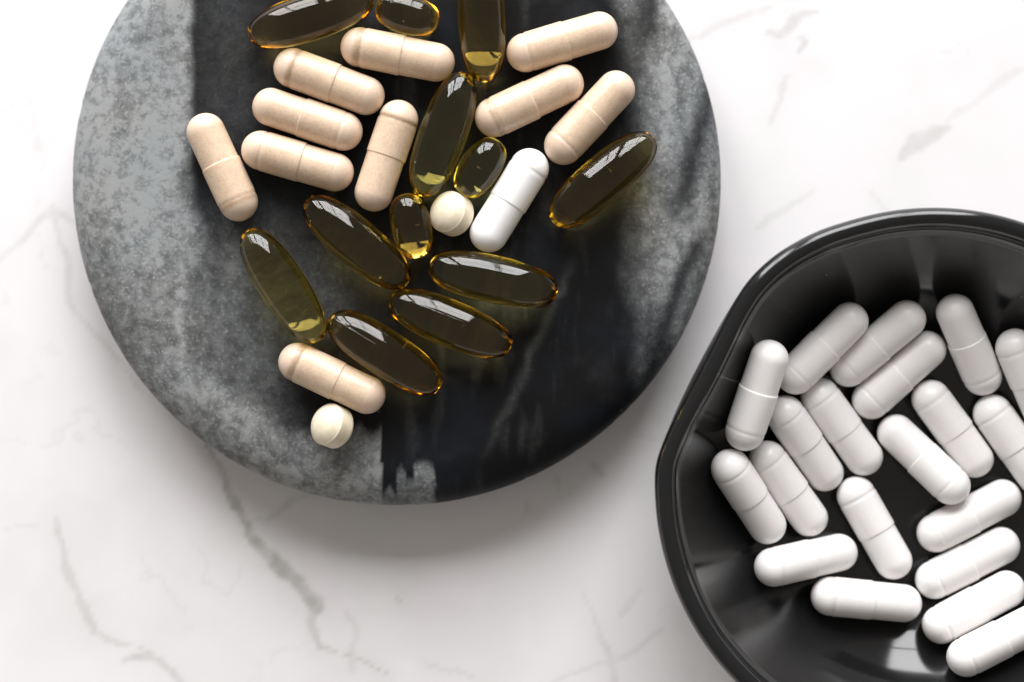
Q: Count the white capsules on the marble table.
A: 21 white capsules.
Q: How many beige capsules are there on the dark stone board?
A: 10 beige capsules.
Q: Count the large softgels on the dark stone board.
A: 9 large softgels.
